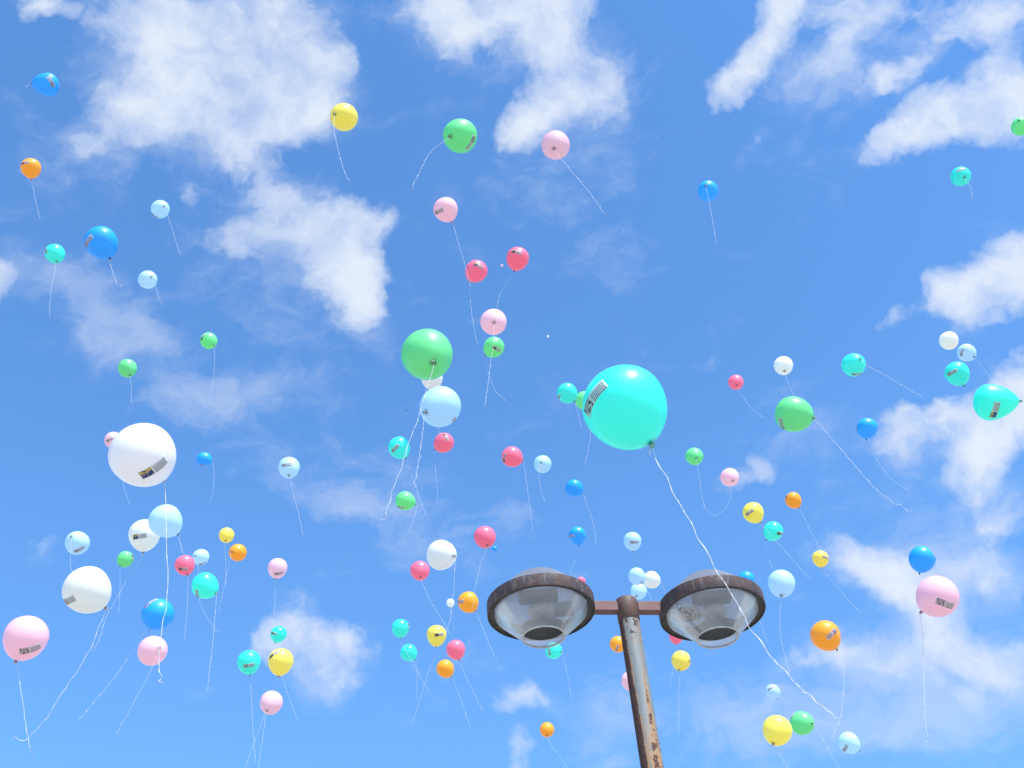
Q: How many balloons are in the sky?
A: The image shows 102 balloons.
